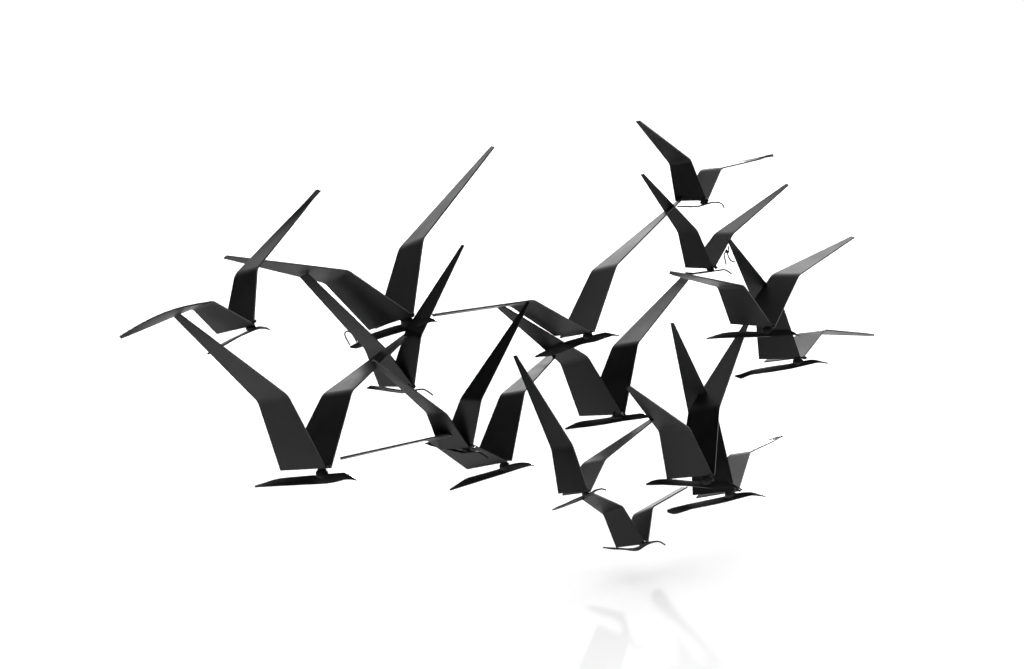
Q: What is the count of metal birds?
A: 16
